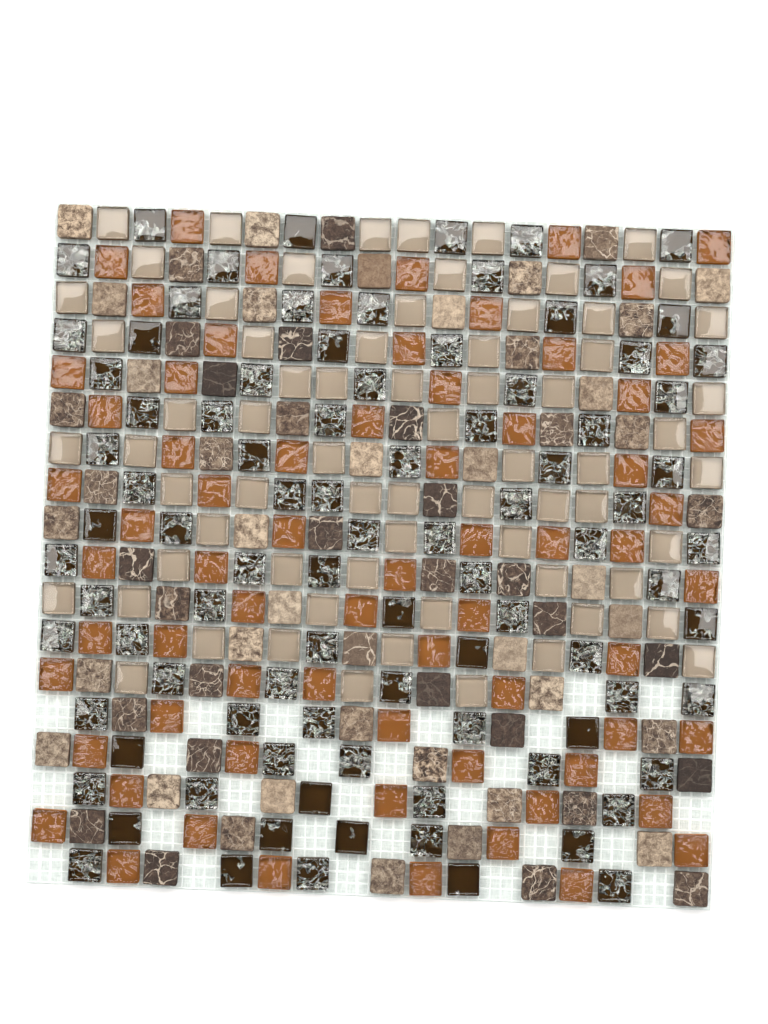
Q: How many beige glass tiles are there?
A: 68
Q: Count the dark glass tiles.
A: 92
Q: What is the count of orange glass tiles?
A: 69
